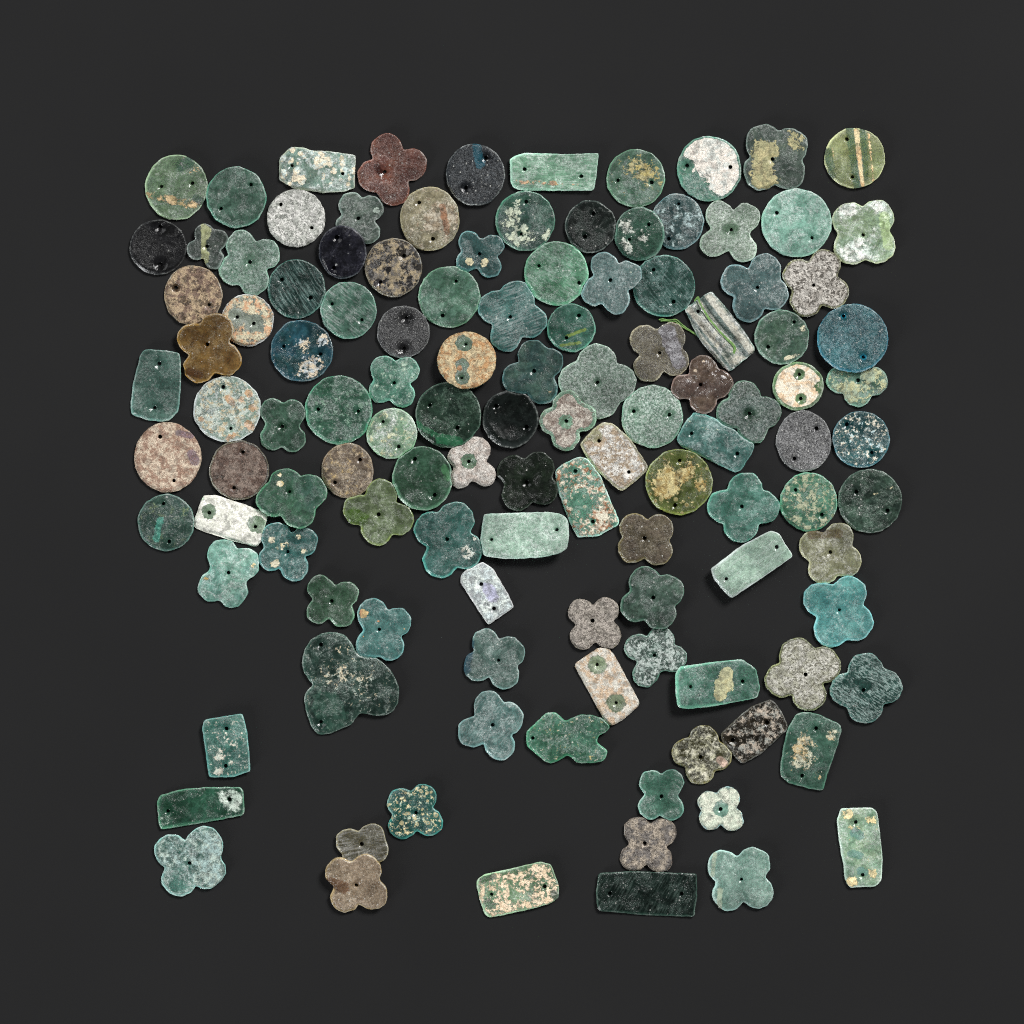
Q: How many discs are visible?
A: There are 46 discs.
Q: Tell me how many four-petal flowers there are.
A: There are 51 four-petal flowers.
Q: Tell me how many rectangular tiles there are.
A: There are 20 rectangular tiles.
